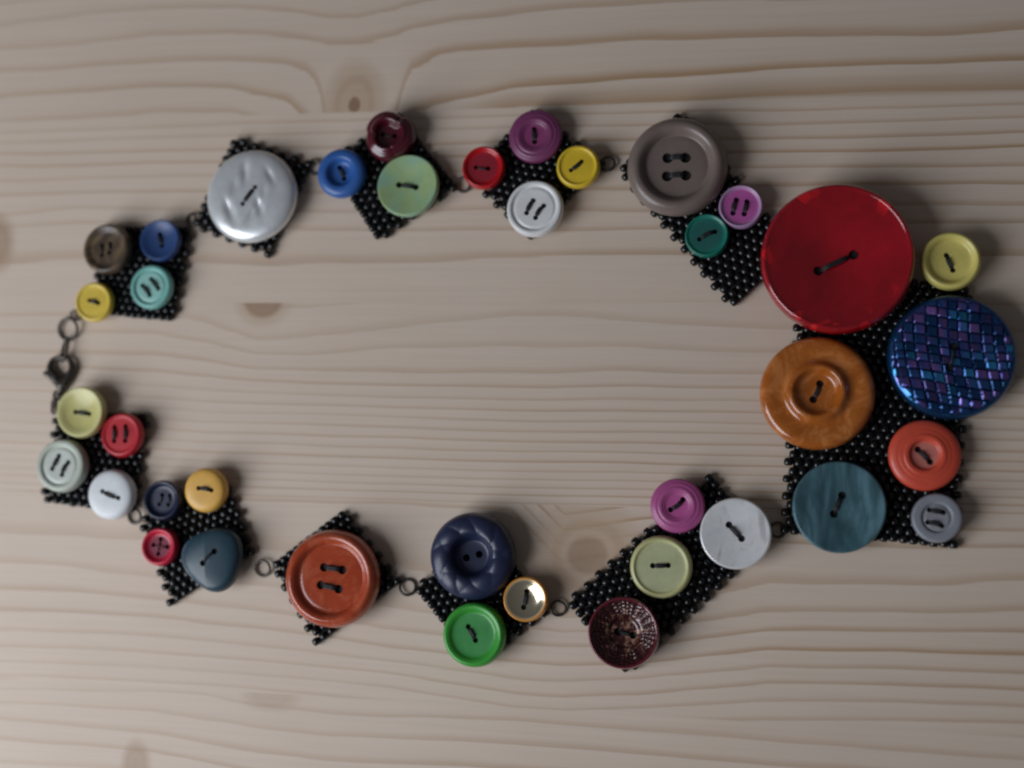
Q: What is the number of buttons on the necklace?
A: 38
